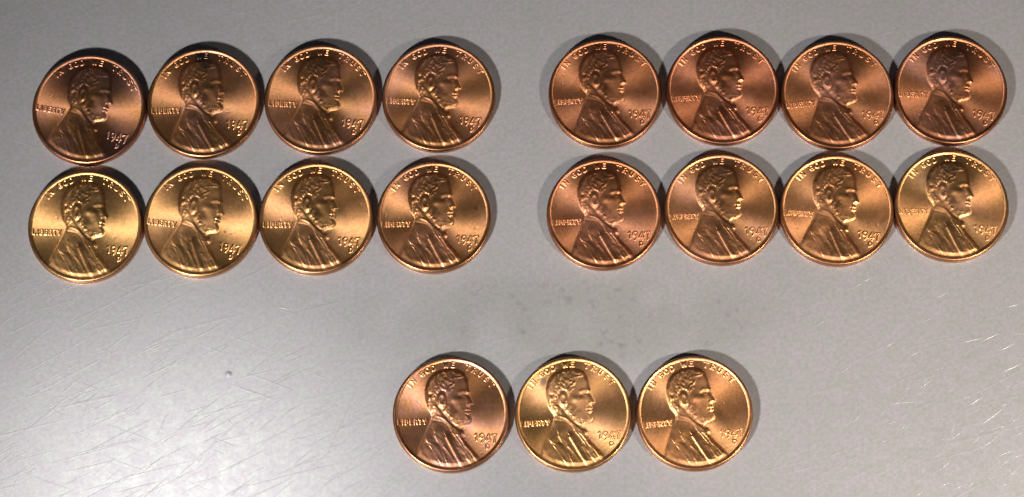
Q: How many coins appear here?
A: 19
